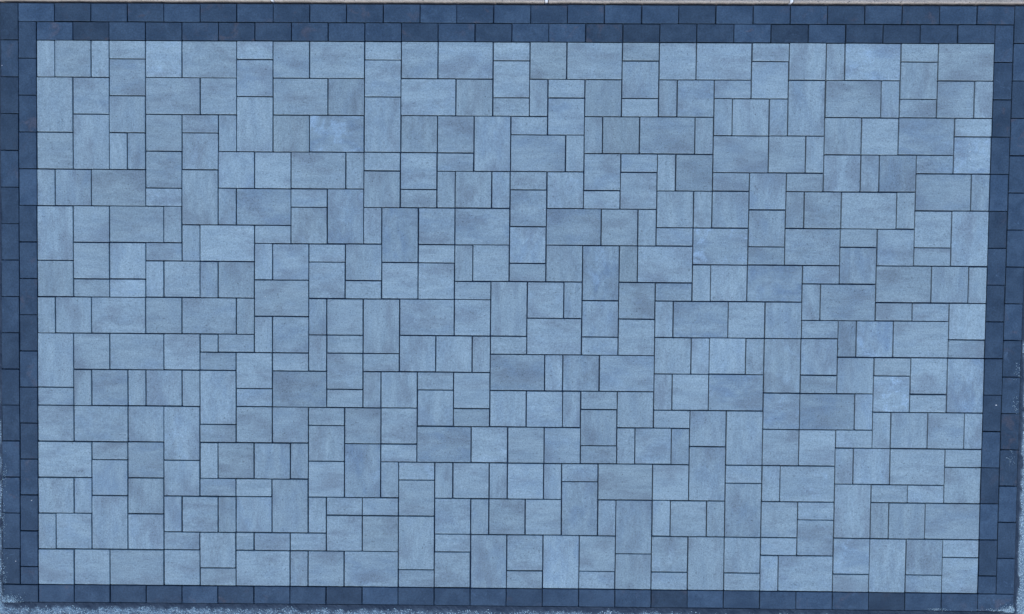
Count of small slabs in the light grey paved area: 177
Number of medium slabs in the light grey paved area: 170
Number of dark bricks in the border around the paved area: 145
